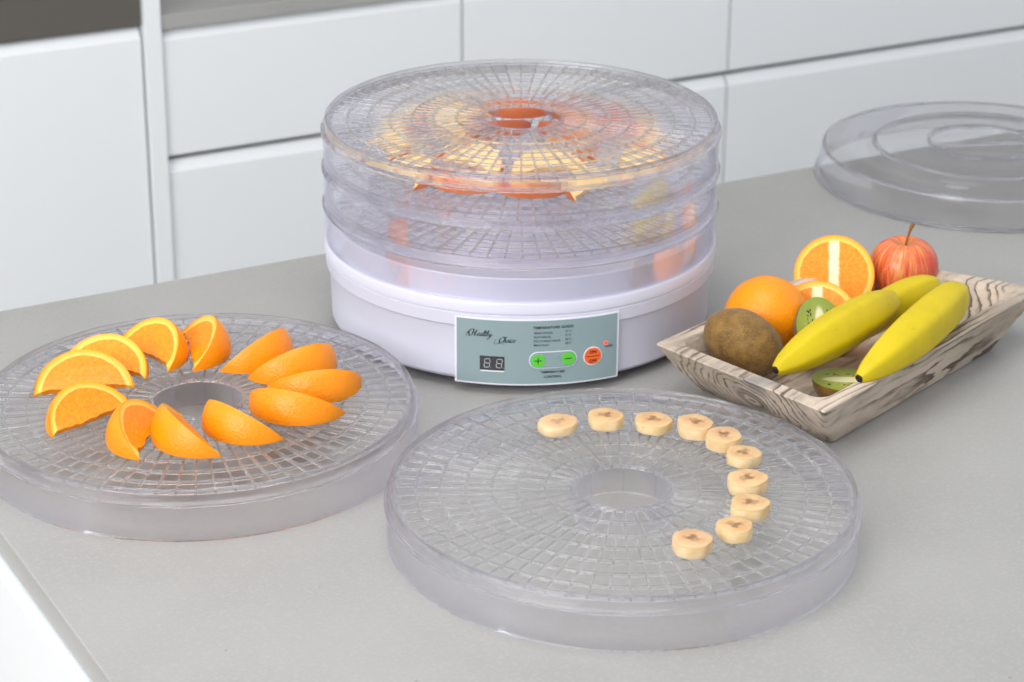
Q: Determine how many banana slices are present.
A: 10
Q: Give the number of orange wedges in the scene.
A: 12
